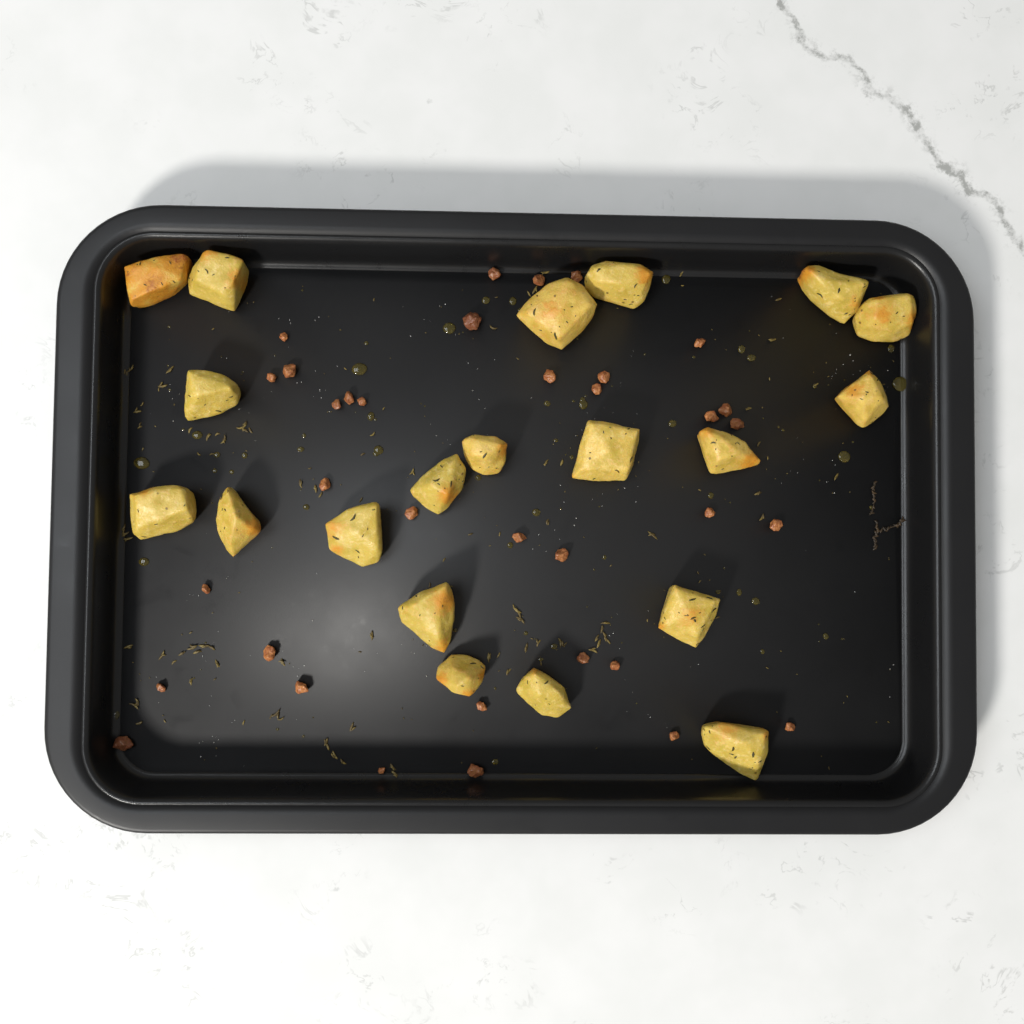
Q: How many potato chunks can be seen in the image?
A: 20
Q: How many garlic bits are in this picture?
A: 35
